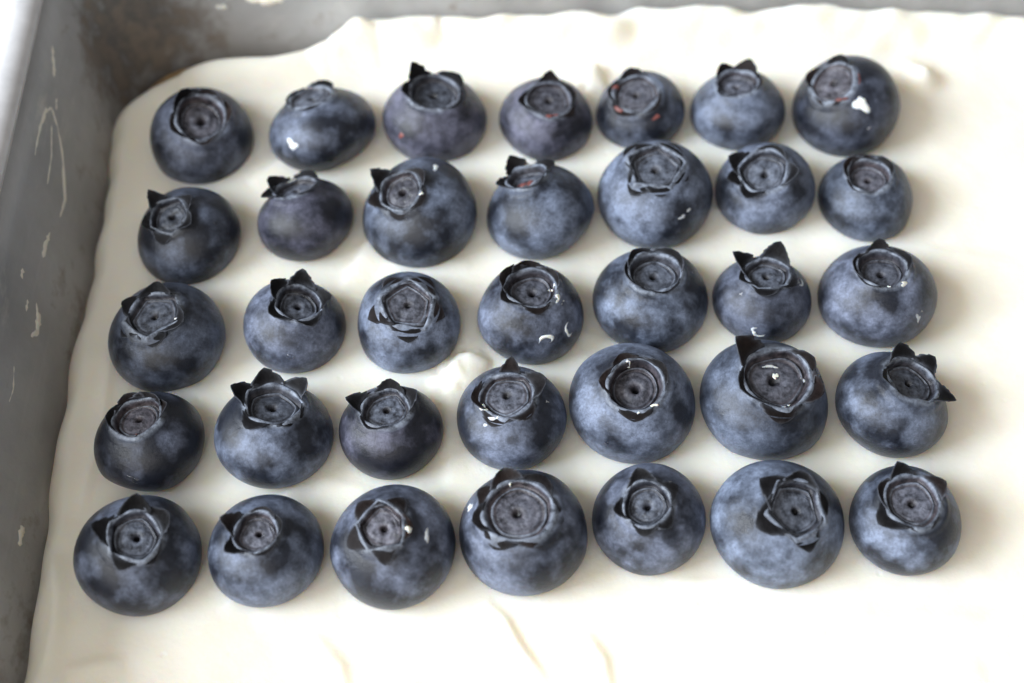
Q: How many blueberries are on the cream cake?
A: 35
